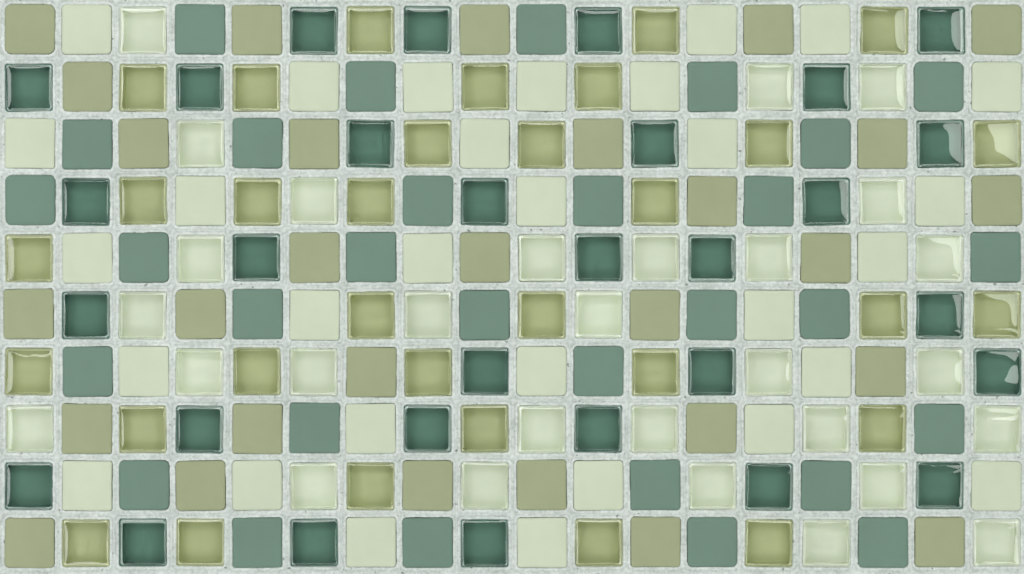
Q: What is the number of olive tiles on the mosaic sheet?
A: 61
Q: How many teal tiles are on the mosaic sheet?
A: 60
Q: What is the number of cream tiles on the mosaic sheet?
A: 59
